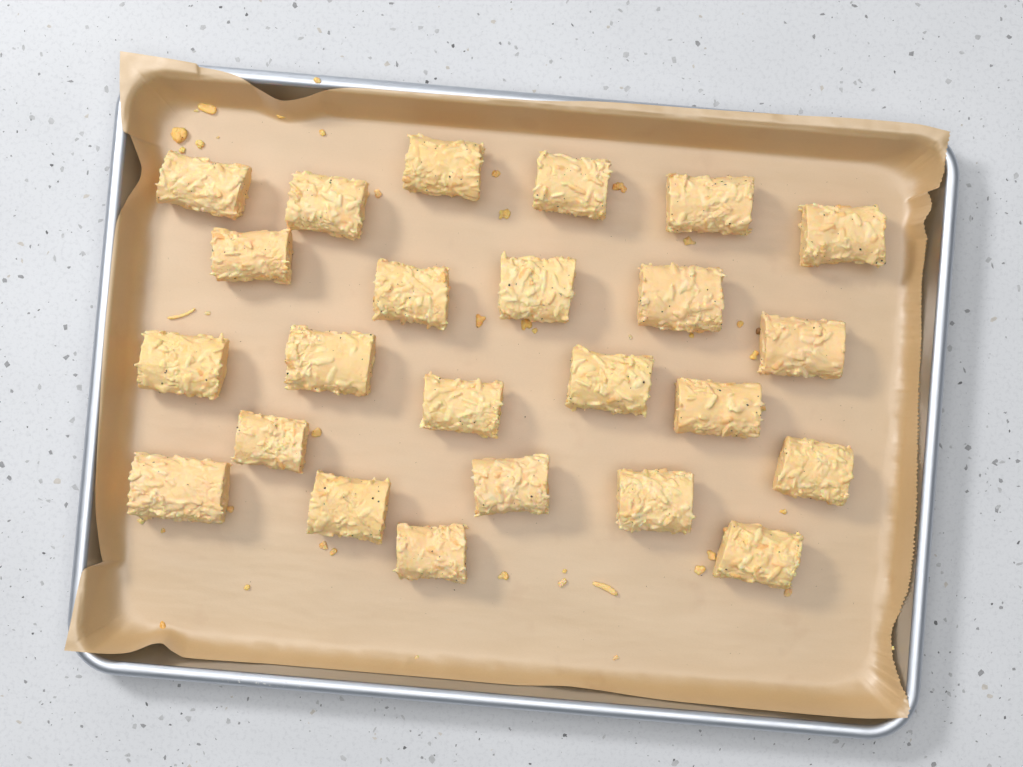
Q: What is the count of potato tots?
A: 24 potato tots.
